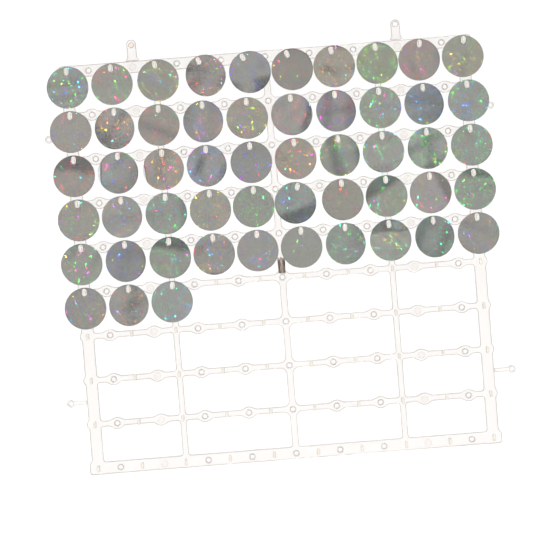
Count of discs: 53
